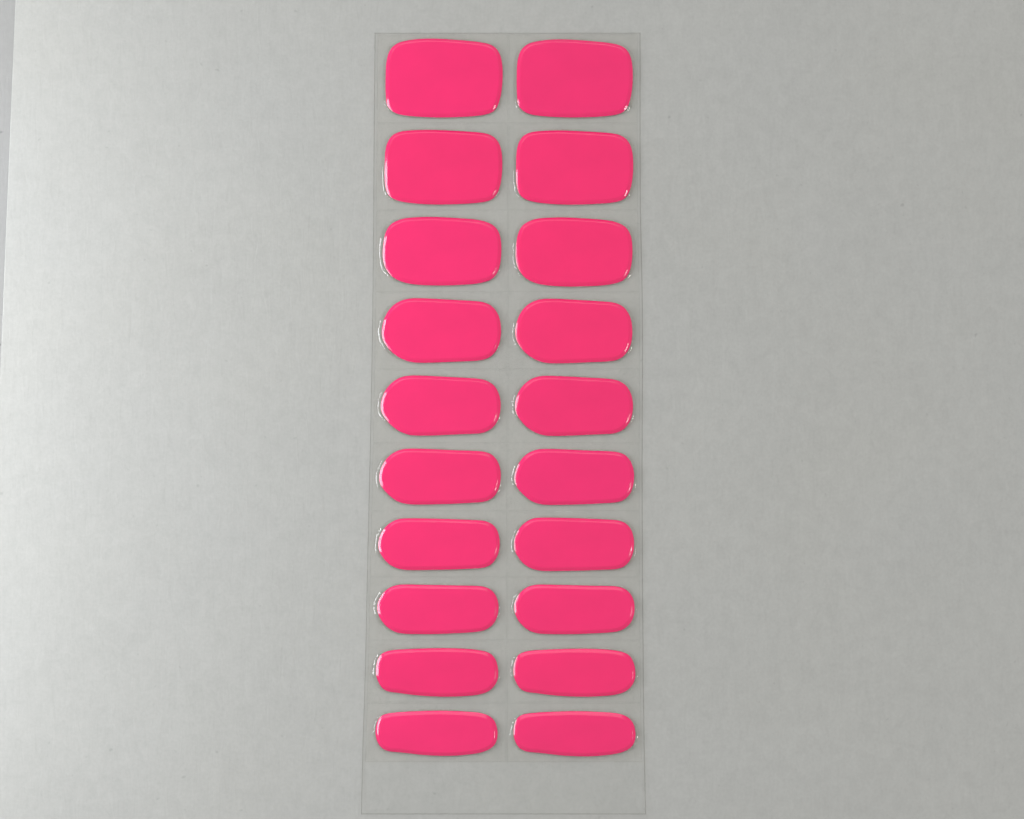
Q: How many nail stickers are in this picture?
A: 20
